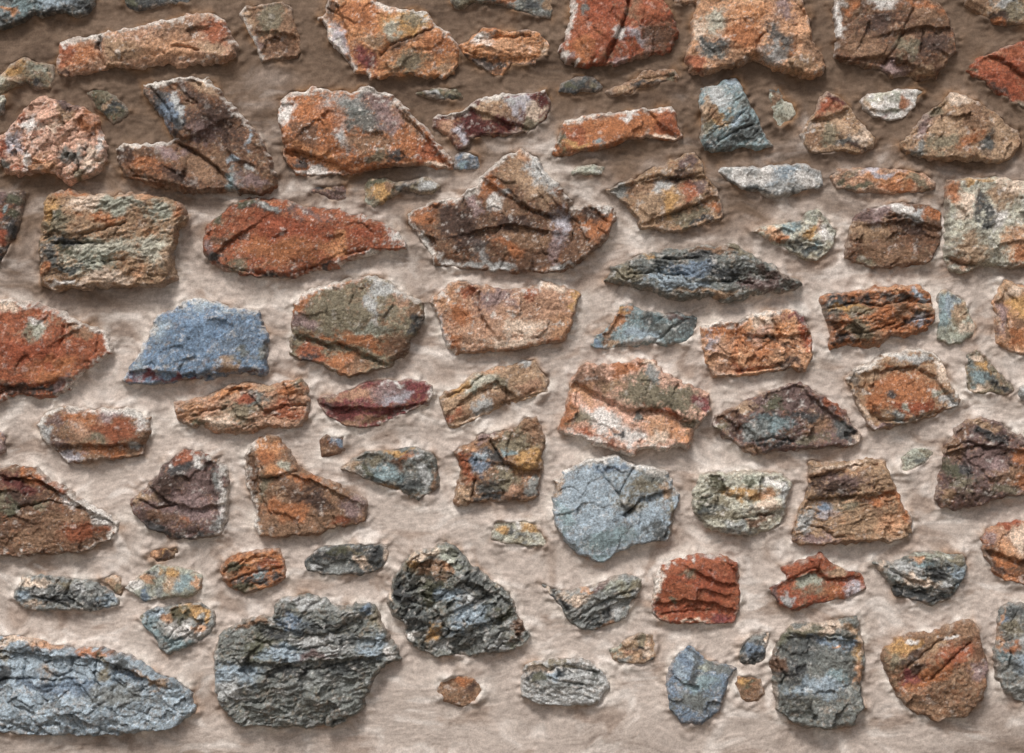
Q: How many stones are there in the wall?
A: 99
